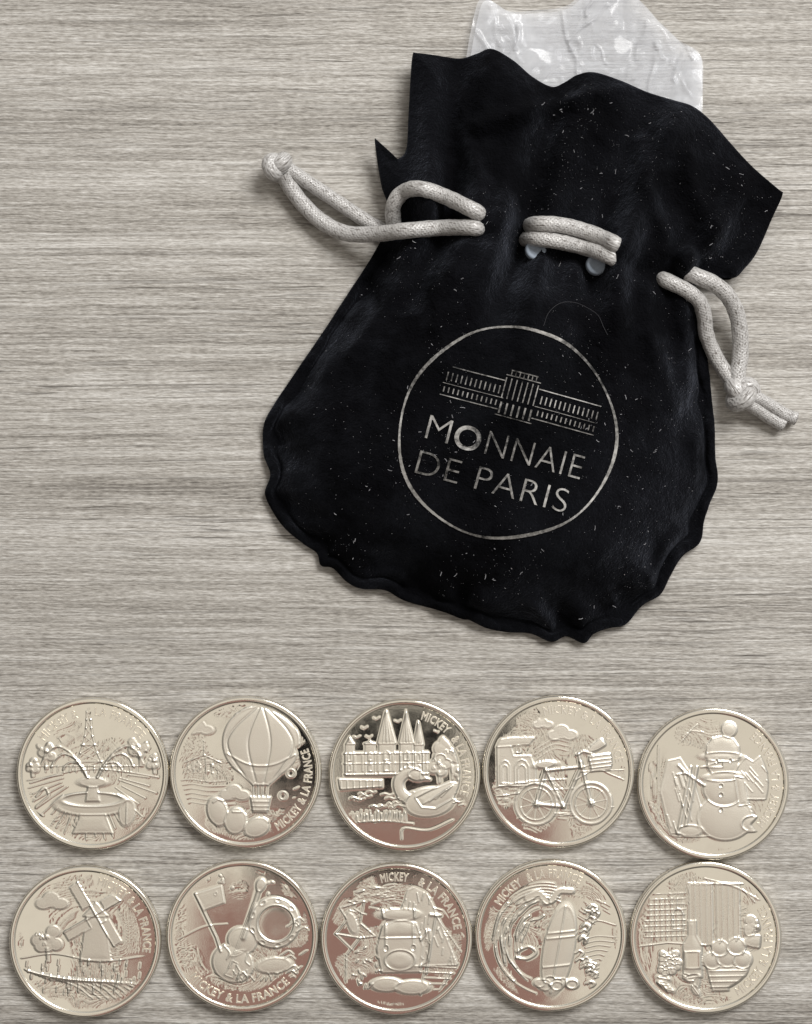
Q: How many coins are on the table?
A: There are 10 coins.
